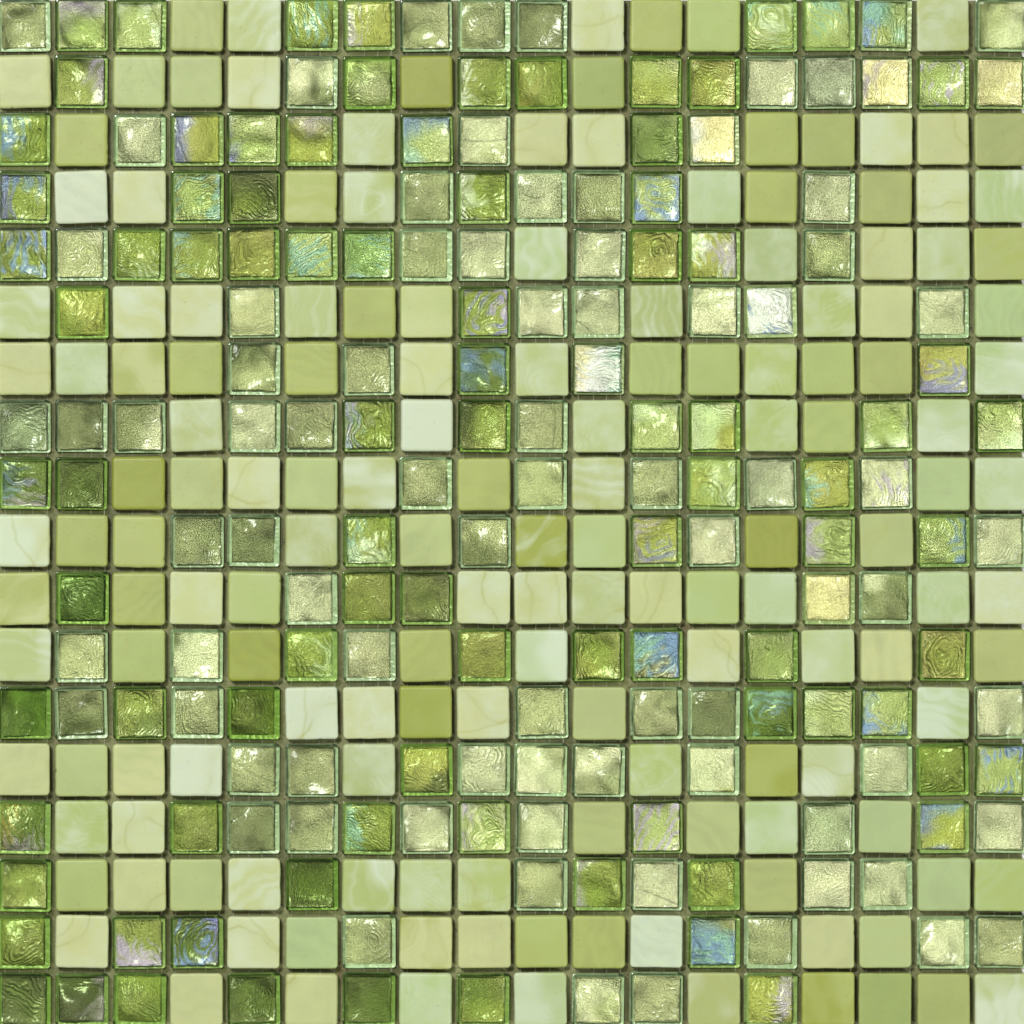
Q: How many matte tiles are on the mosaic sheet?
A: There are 152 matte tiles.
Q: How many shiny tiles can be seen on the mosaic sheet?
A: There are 172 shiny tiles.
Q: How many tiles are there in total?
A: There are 324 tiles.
